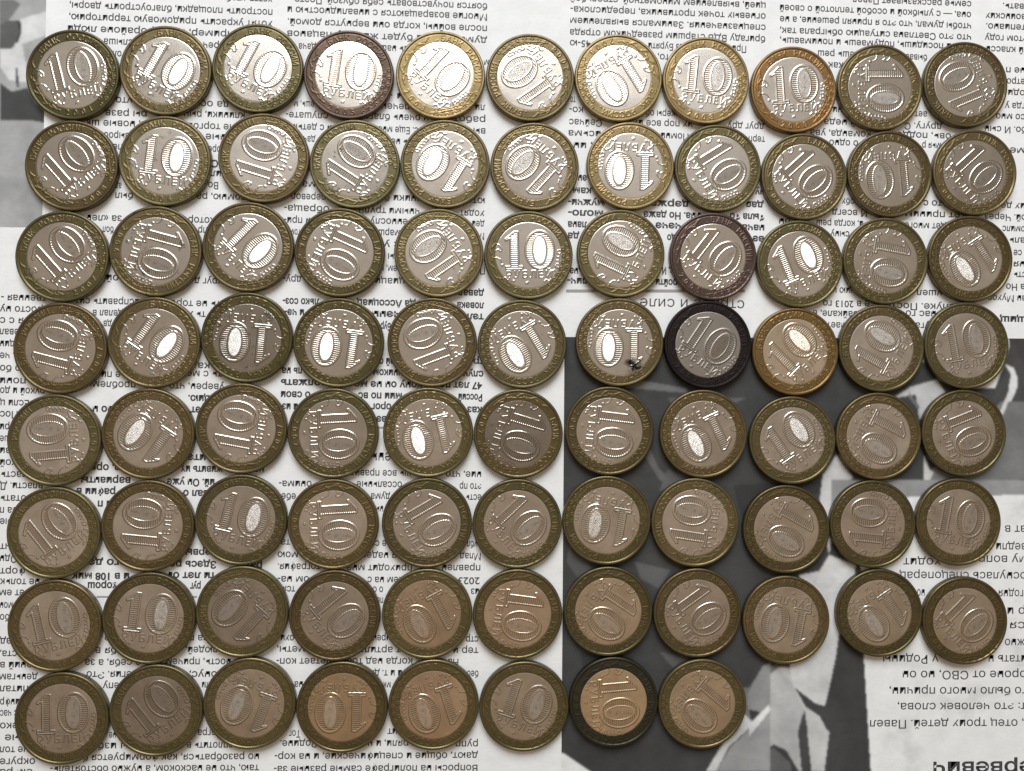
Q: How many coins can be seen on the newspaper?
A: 85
